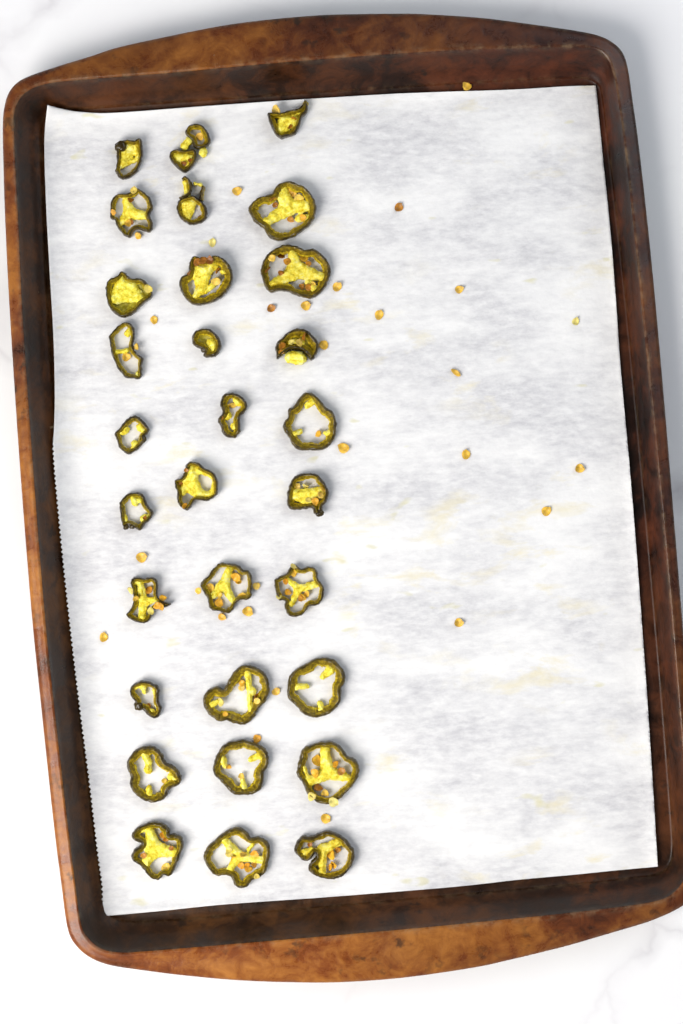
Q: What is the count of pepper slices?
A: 30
